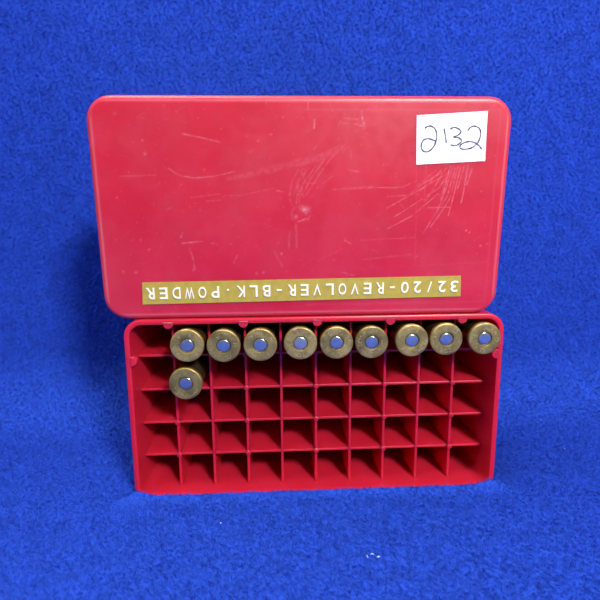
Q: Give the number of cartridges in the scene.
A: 10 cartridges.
